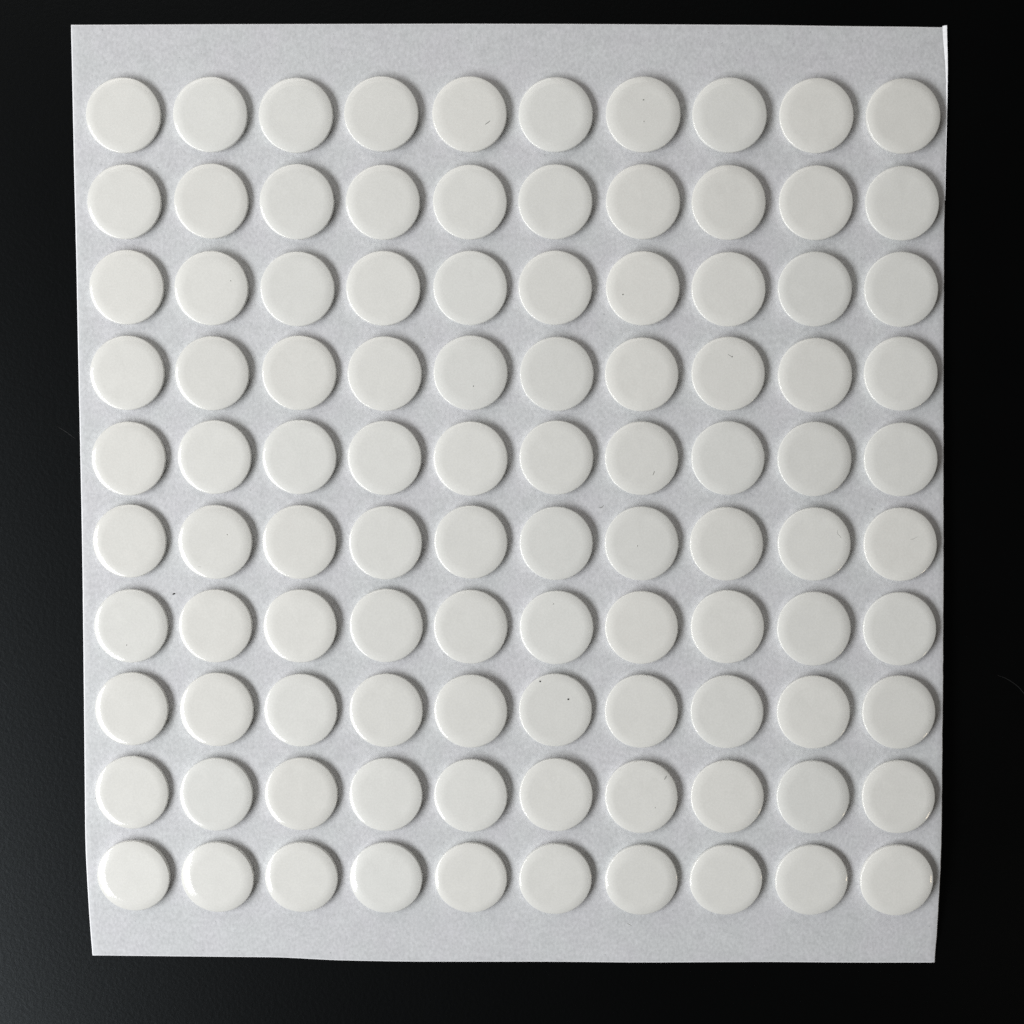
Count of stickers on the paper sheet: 100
